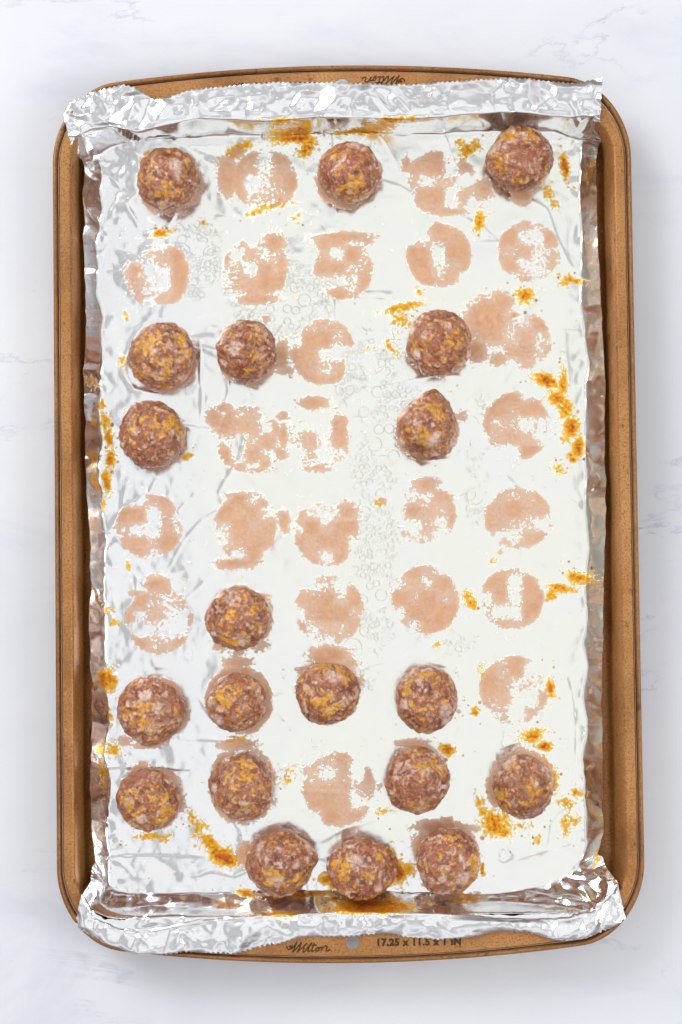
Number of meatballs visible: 20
